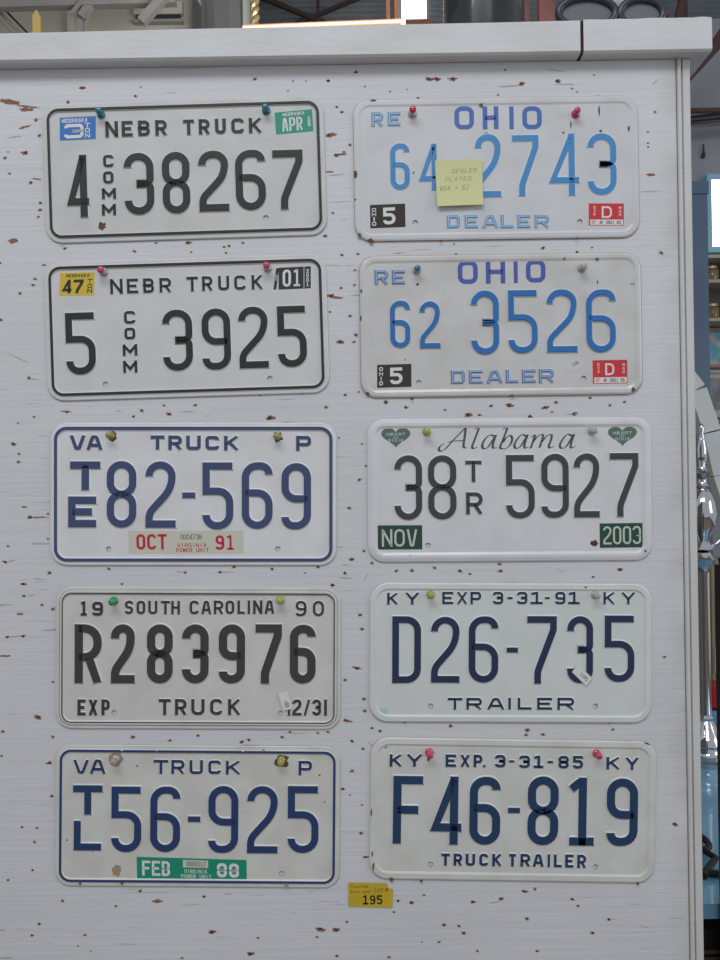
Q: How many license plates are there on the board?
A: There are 10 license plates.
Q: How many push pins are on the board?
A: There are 20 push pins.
